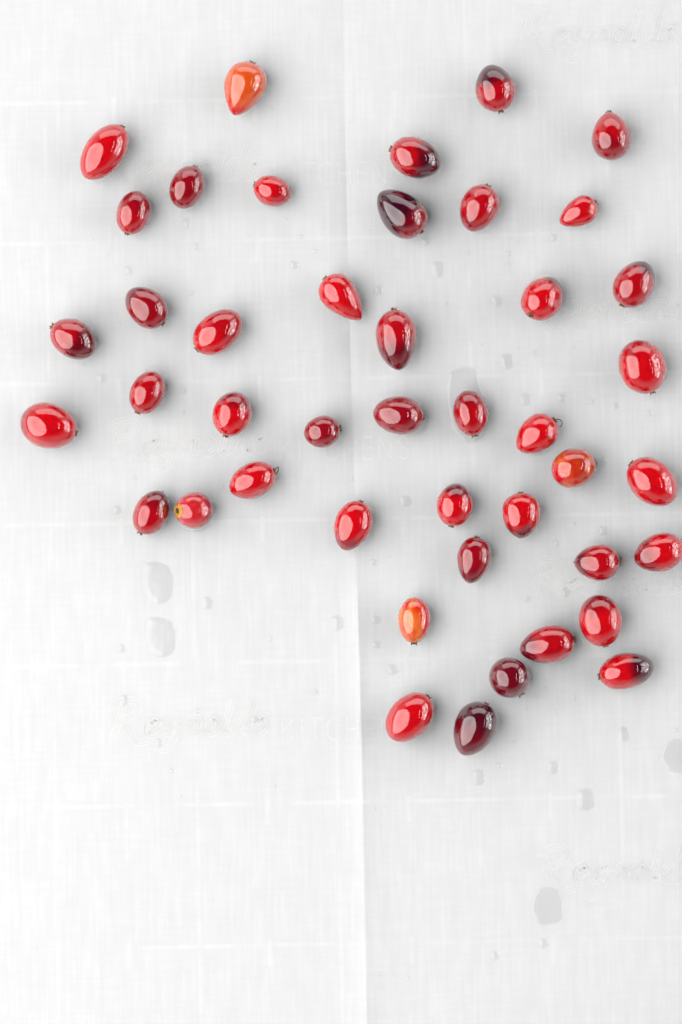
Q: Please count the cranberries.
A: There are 44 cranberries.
